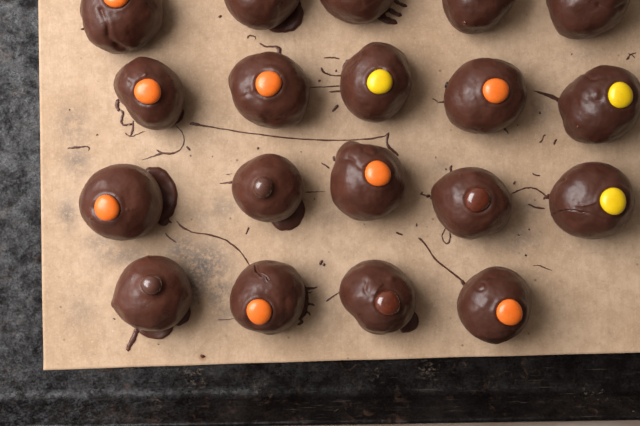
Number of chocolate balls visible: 19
